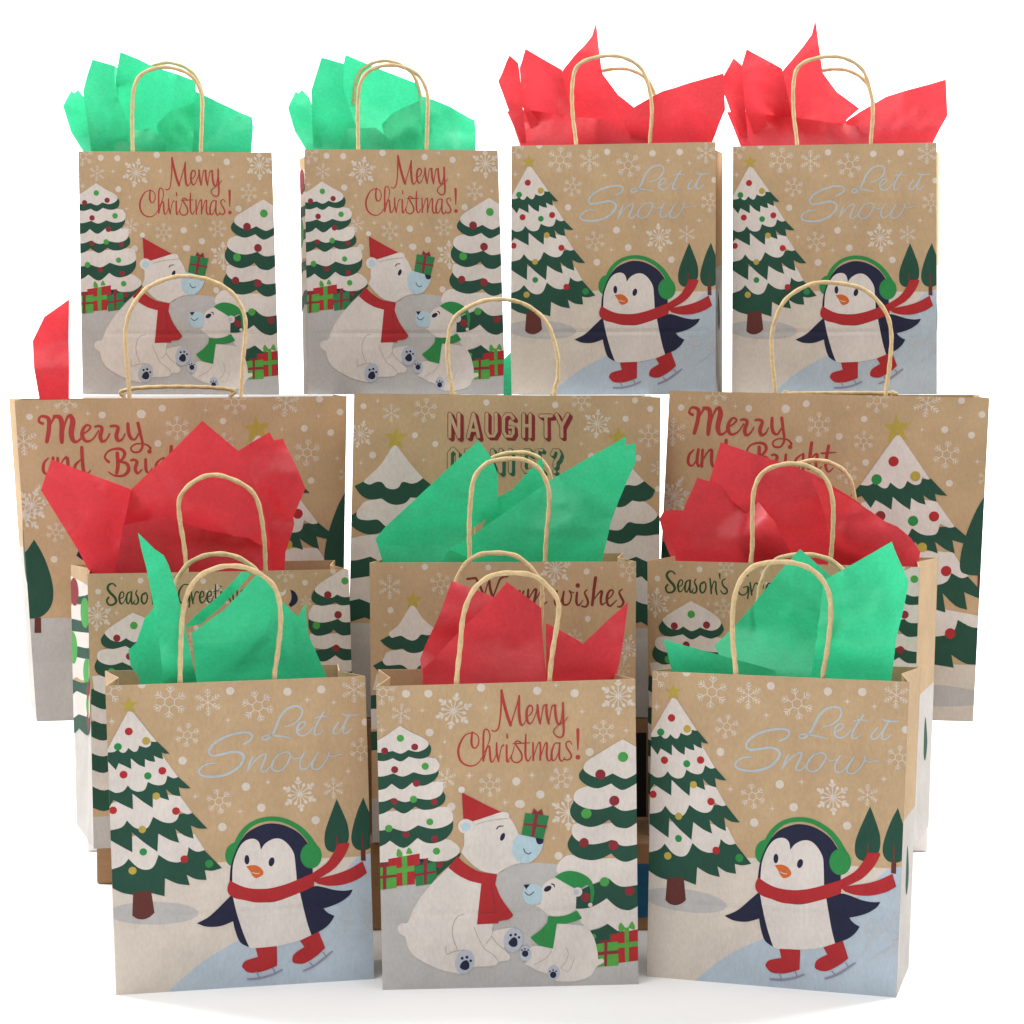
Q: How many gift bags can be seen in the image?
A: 13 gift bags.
